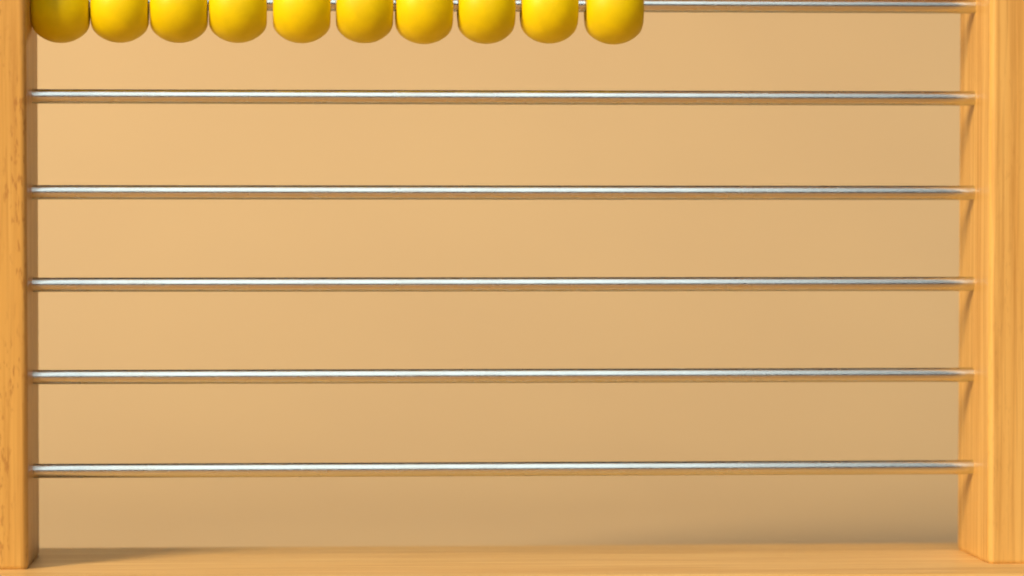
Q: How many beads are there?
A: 10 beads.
